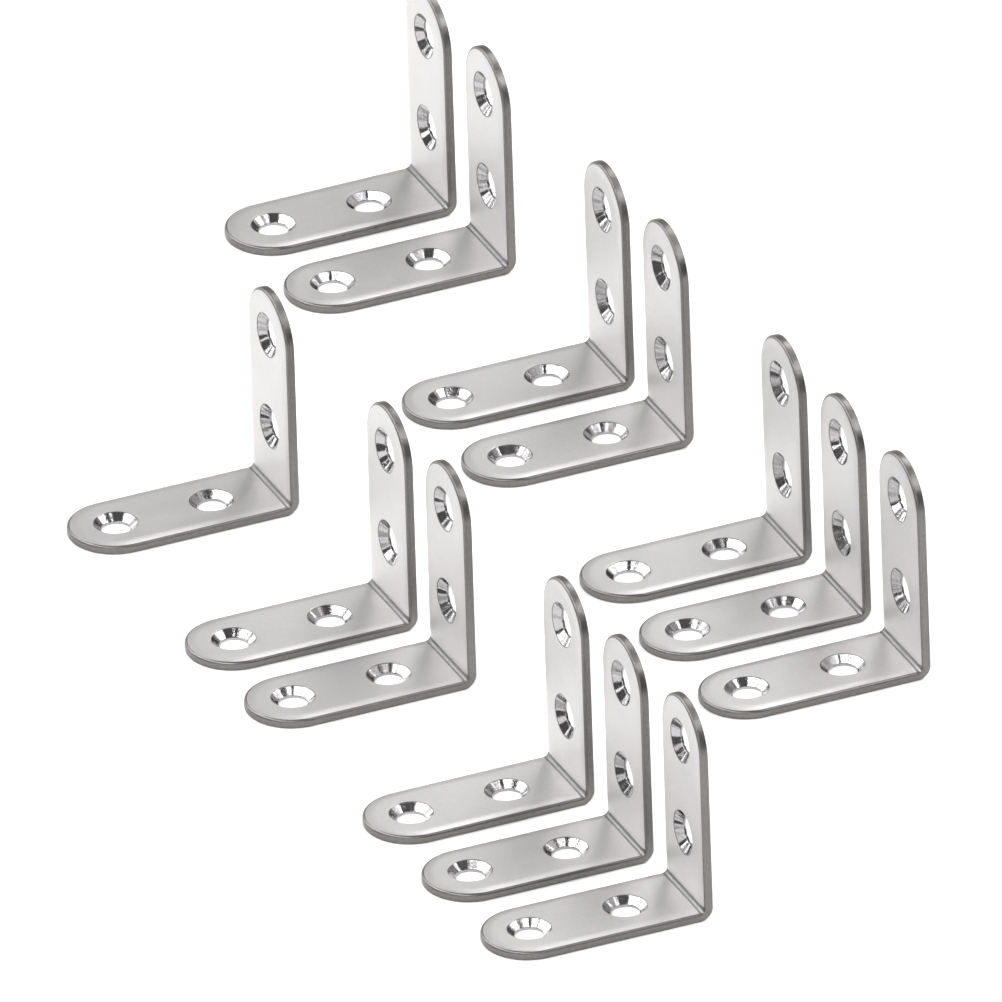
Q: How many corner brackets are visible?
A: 13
